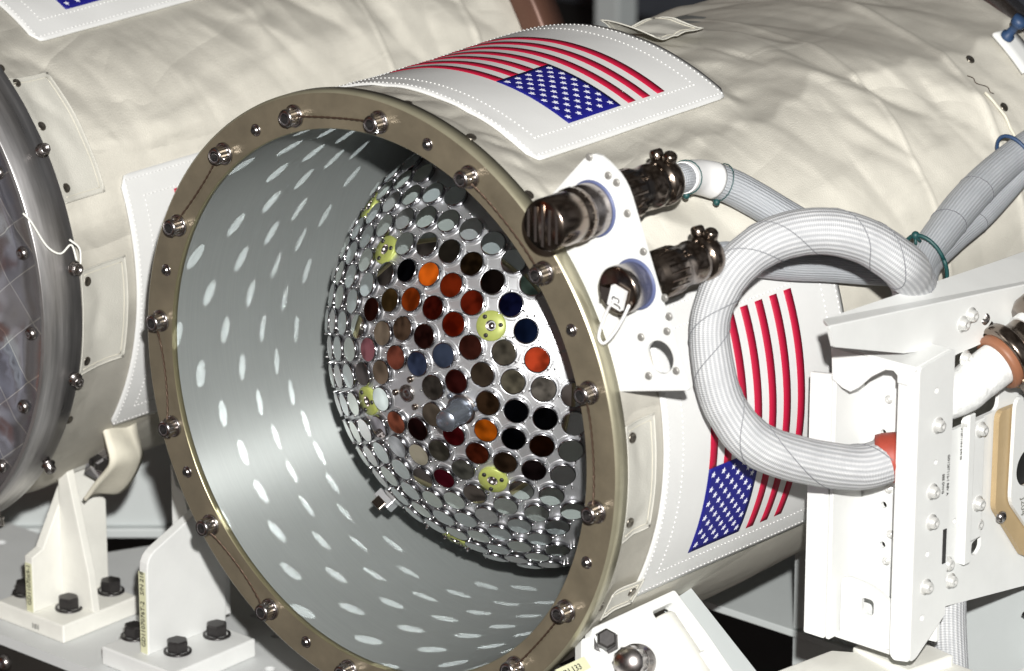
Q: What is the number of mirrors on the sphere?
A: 145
